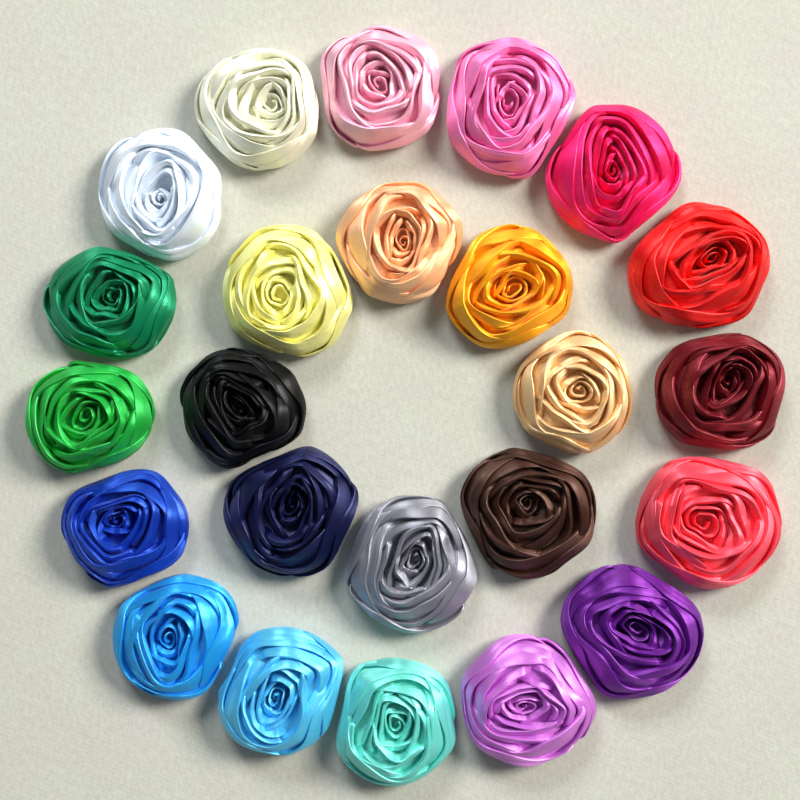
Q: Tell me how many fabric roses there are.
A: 24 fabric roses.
